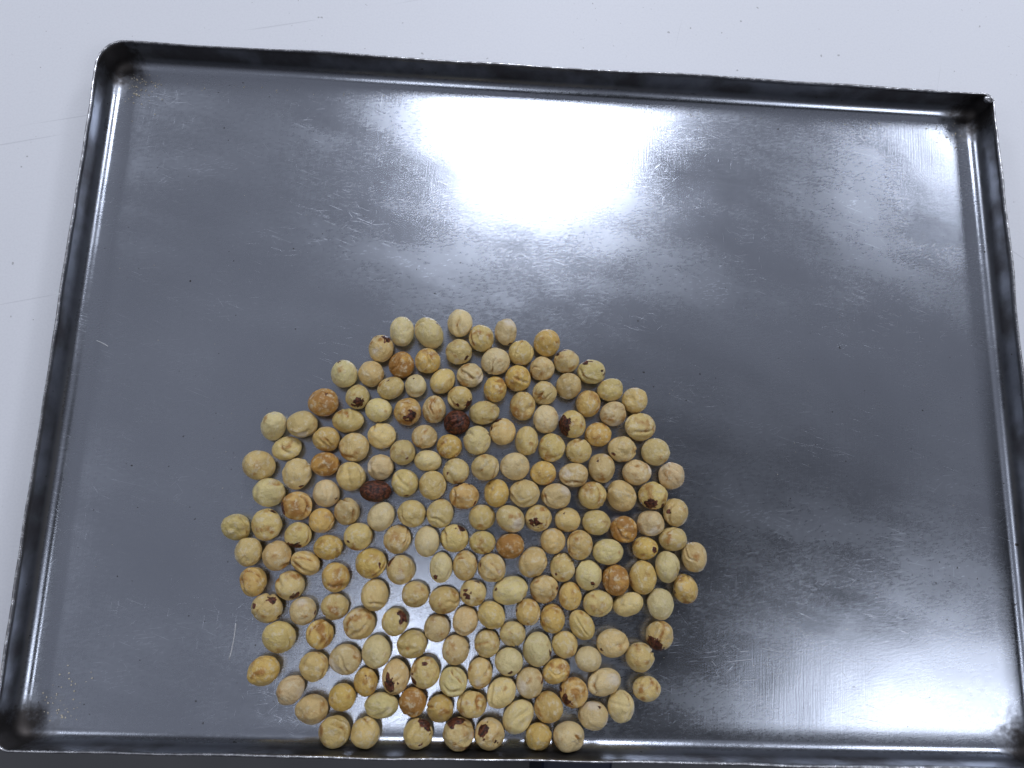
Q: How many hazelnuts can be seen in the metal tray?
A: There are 200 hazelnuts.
